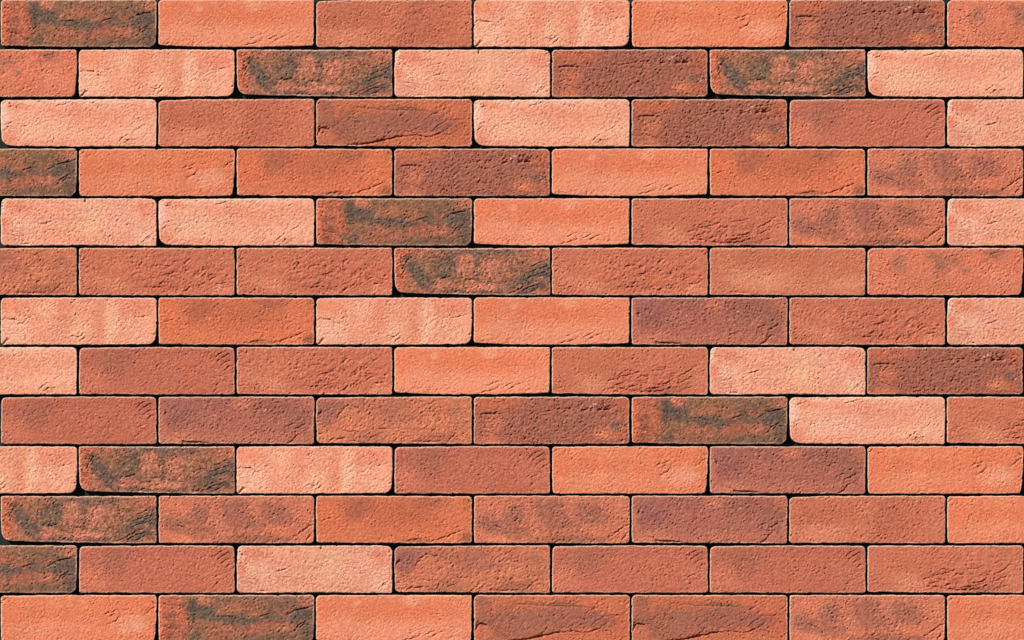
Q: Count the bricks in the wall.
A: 91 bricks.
